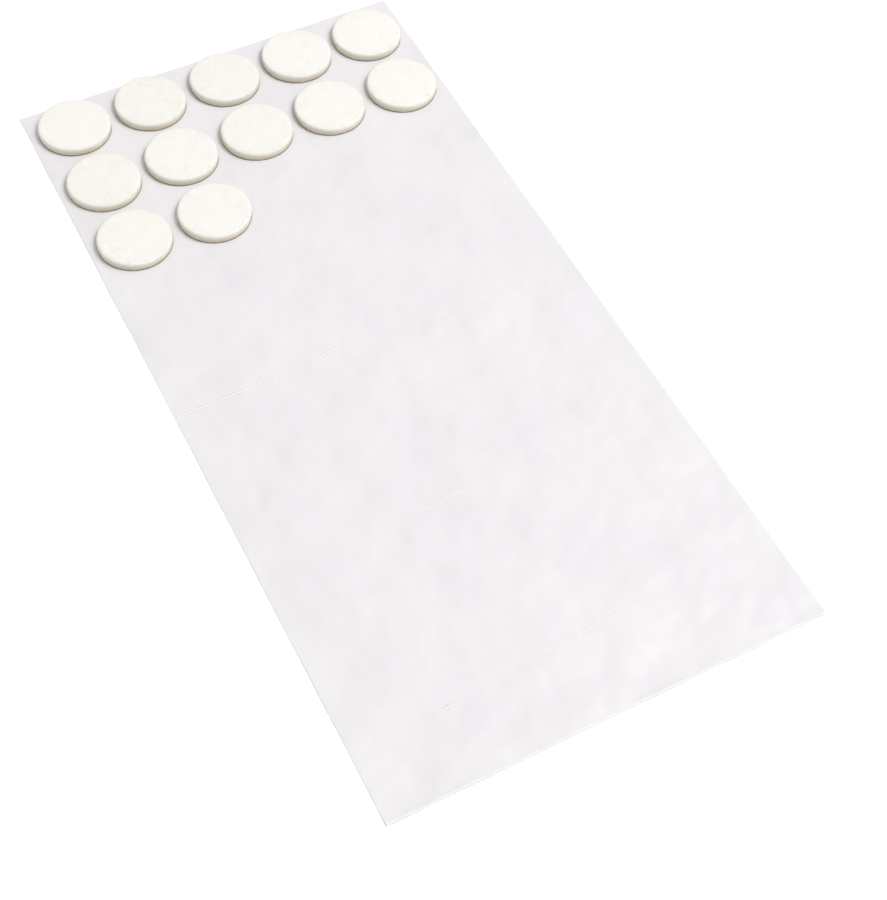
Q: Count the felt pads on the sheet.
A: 12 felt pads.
